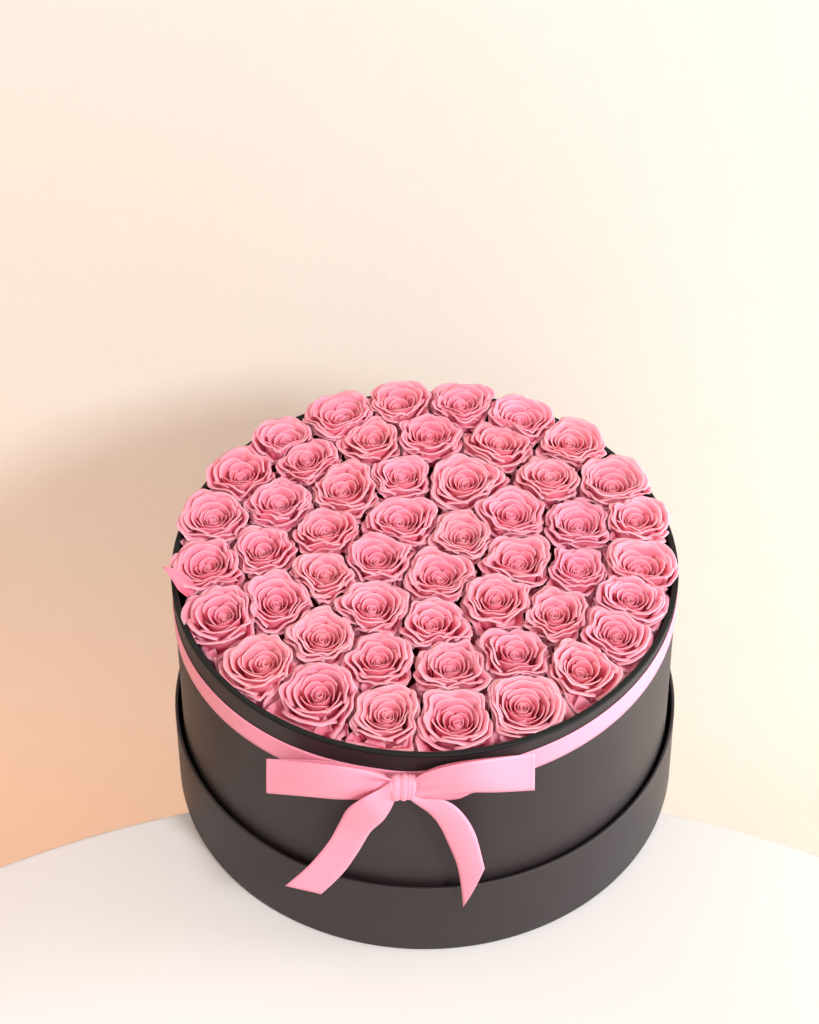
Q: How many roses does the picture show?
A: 50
